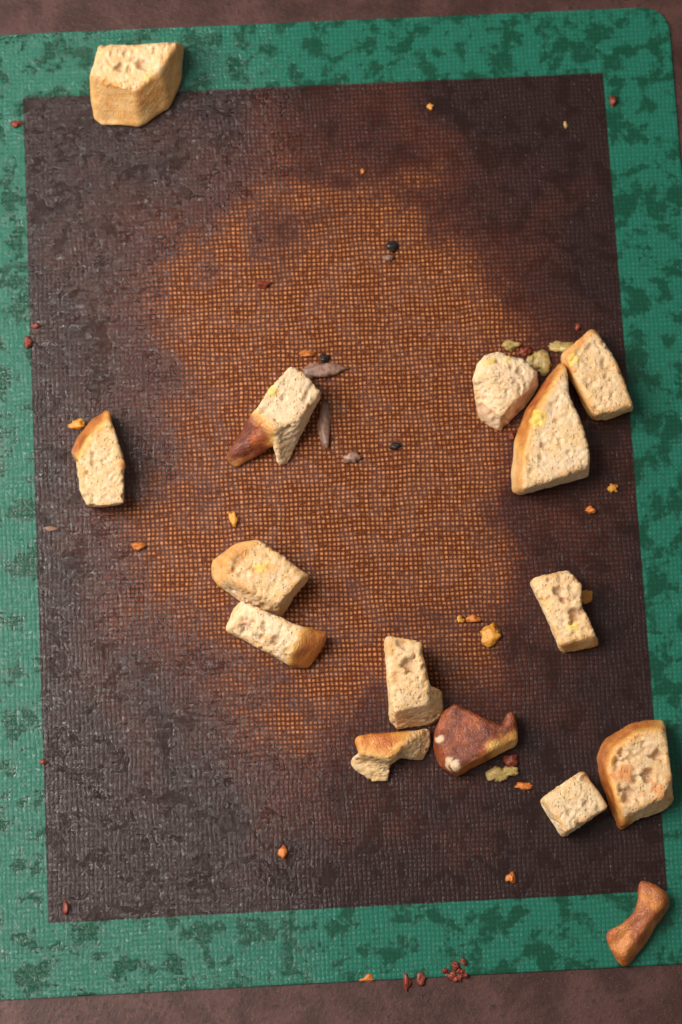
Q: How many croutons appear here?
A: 15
